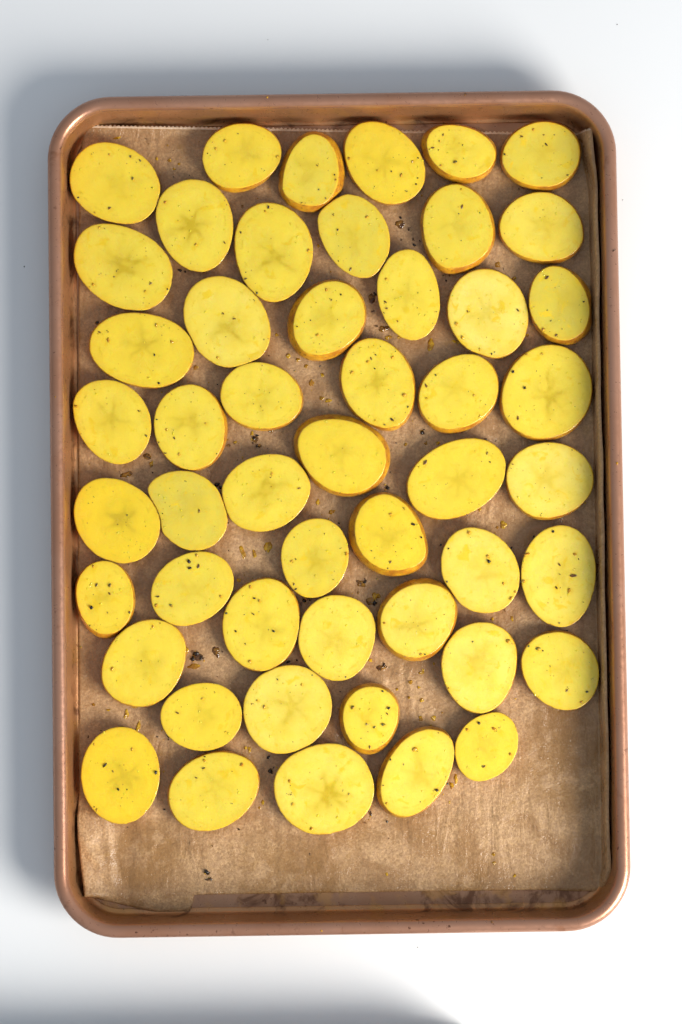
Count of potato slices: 50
